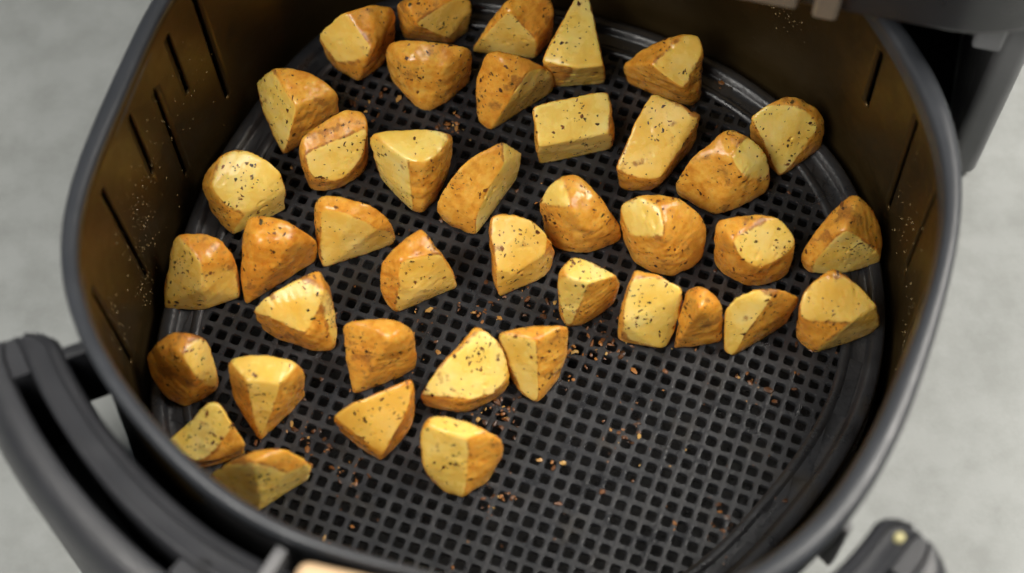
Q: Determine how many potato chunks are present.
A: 40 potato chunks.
